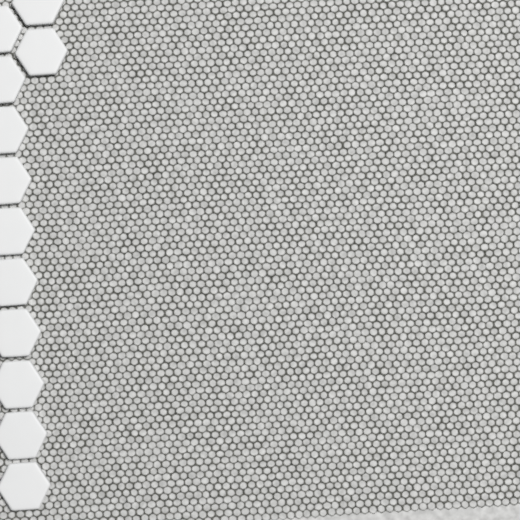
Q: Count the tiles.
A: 12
